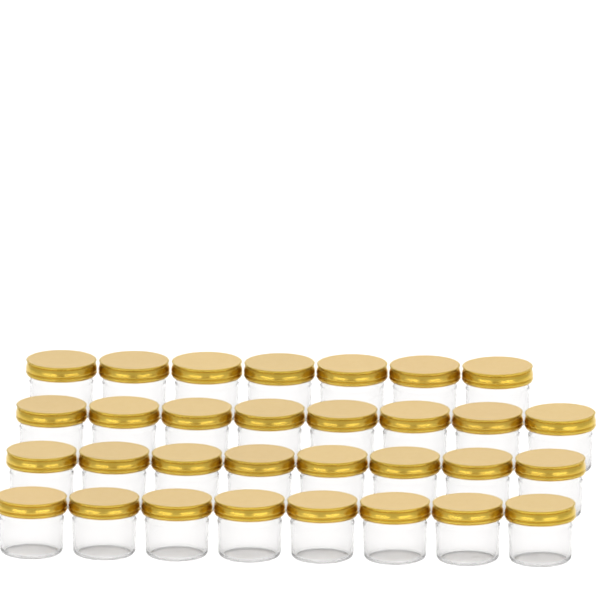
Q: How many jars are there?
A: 31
